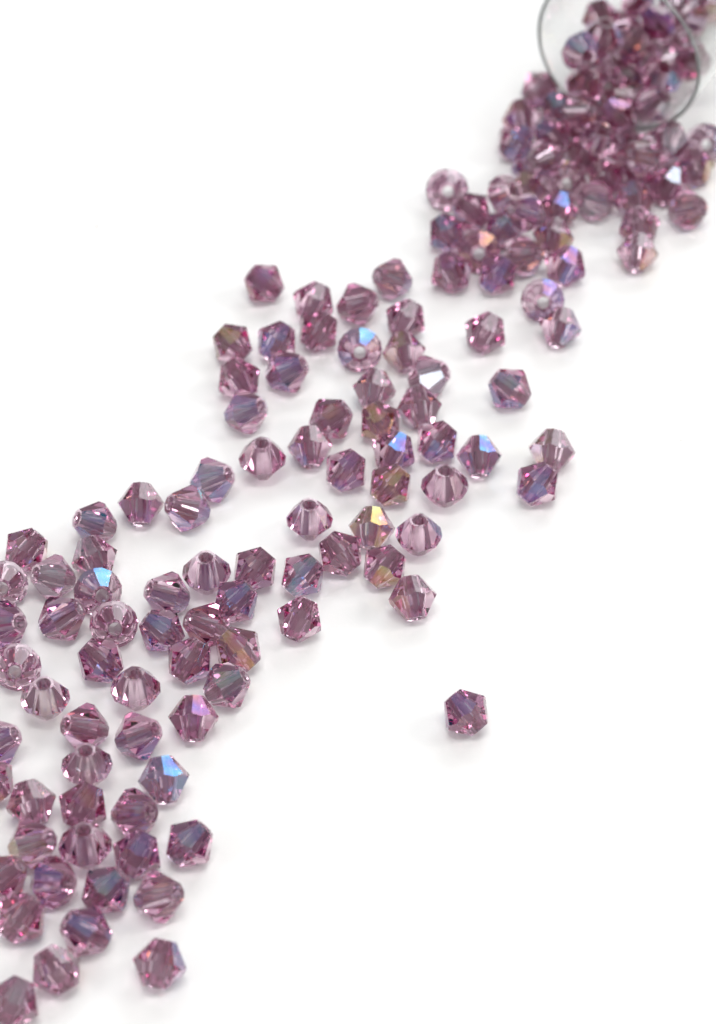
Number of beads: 154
